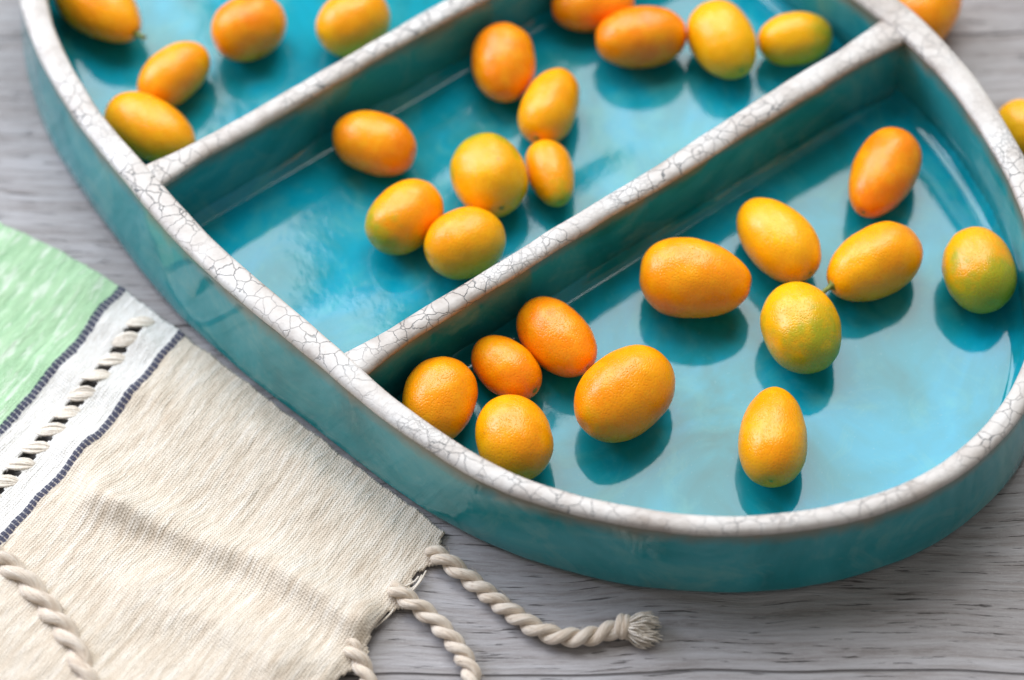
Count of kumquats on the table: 30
